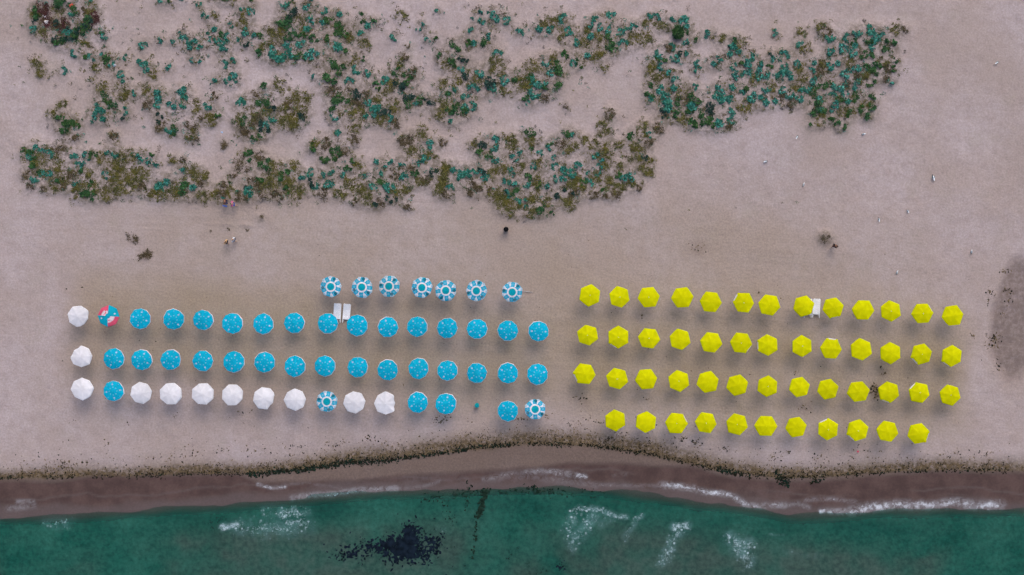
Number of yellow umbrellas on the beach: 50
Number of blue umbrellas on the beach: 33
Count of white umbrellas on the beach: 11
